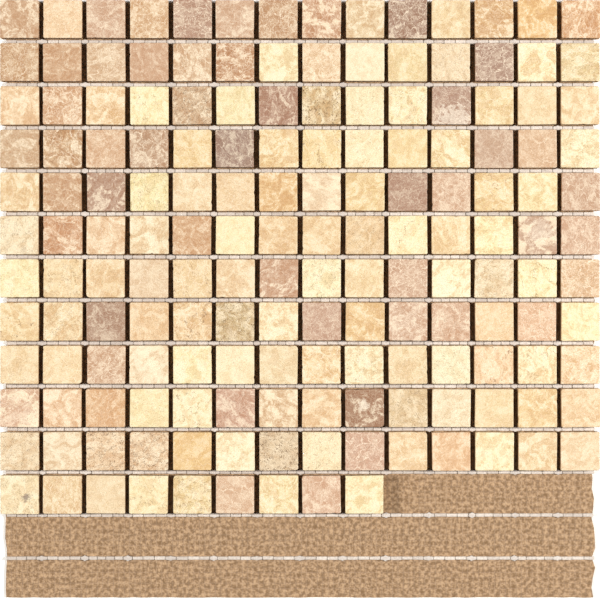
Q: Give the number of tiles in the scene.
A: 163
